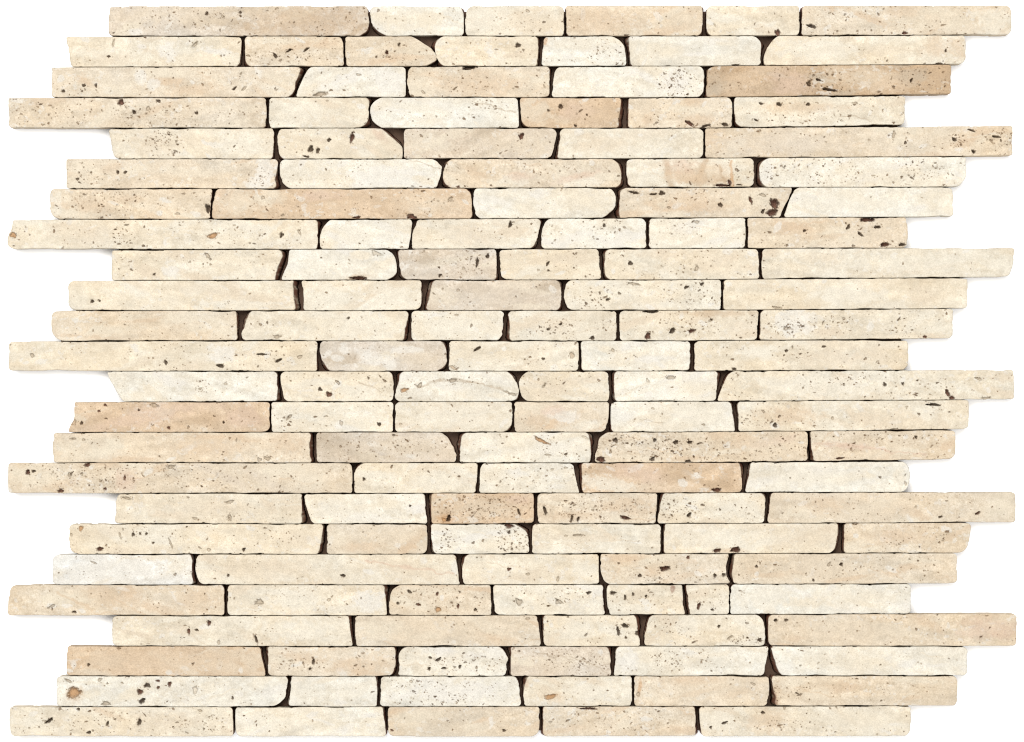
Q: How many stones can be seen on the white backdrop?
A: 135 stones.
